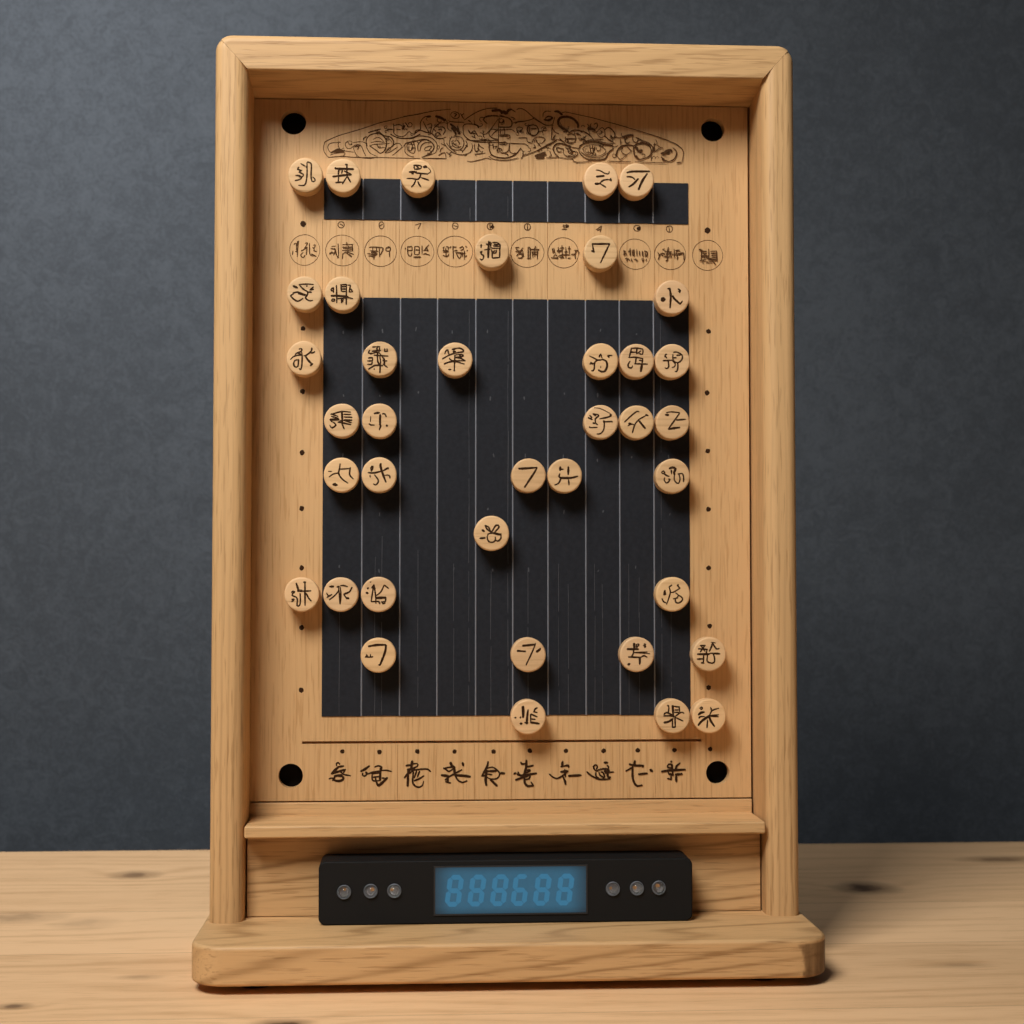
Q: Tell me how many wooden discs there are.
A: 38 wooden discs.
